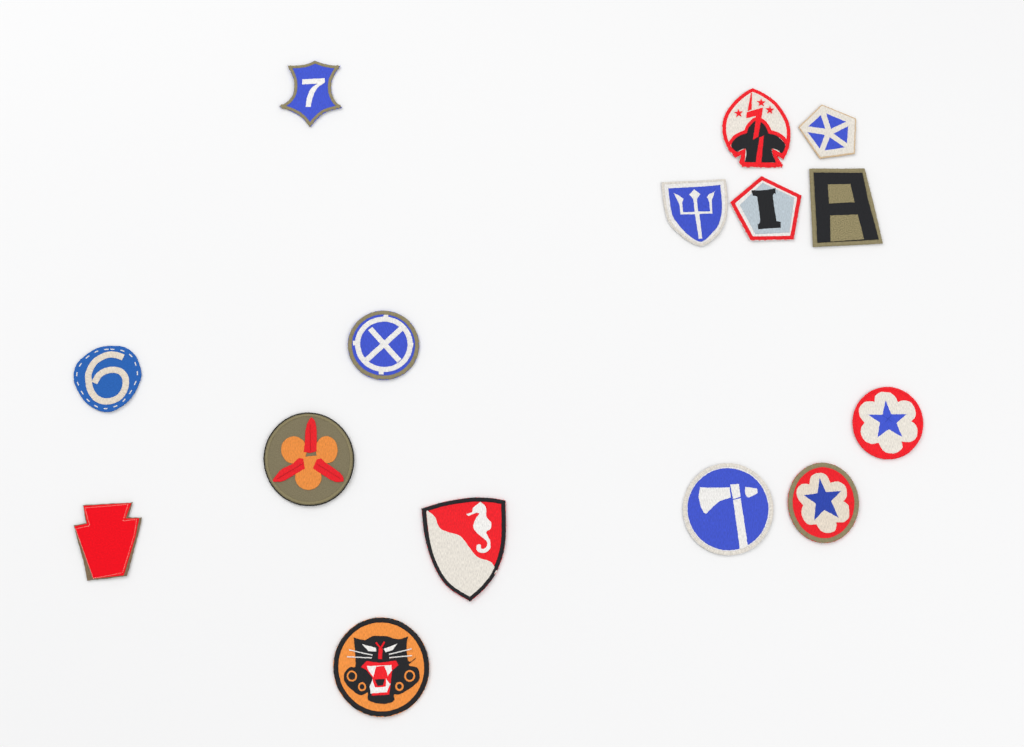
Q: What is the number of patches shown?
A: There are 15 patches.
